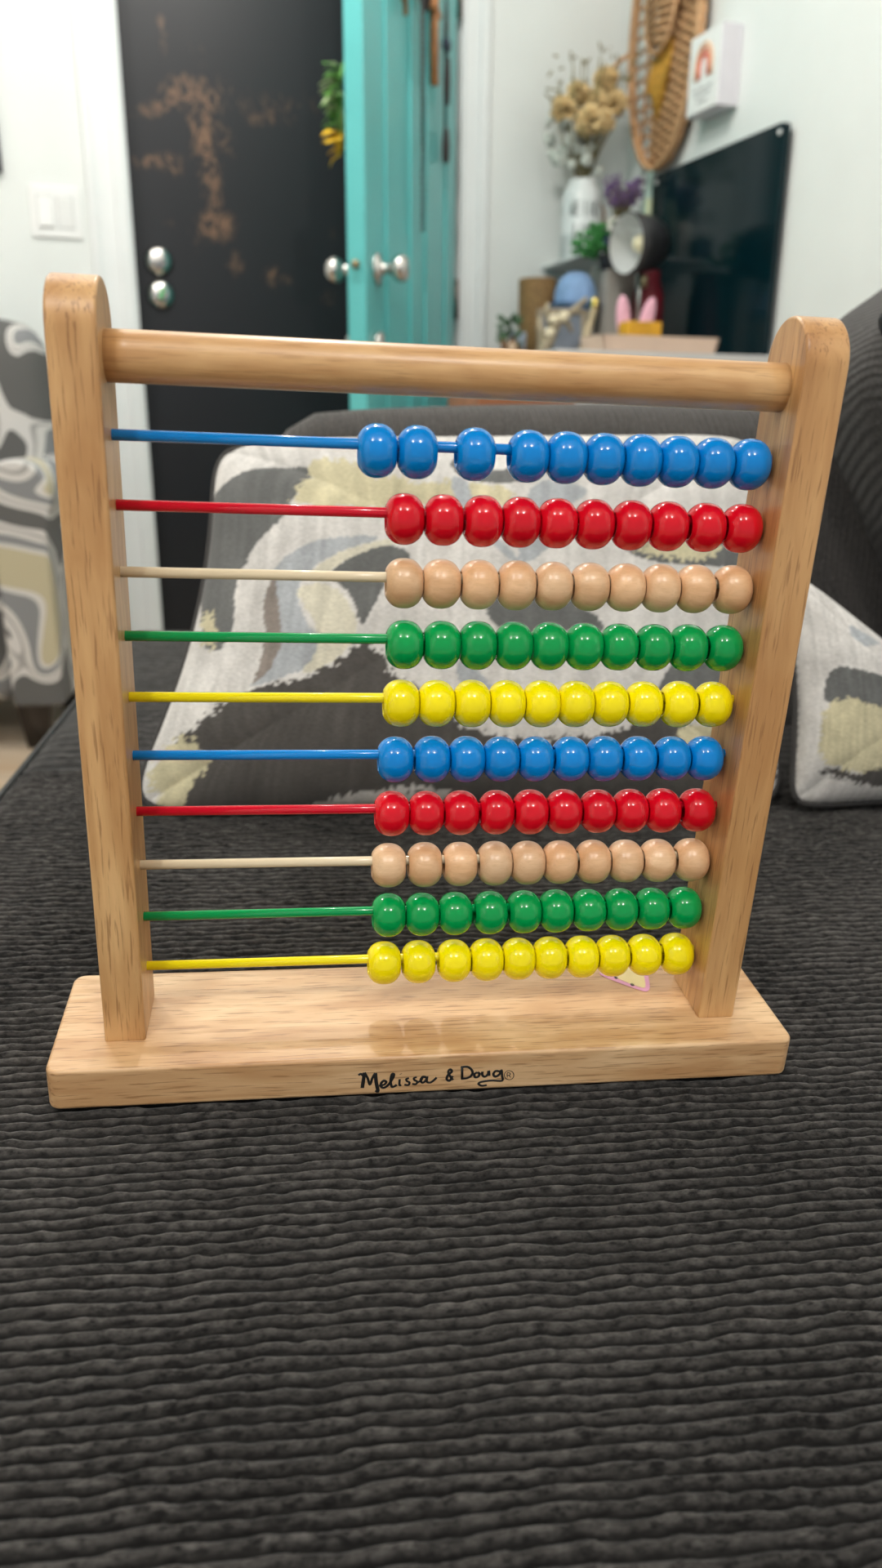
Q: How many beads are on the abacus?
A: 100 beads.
